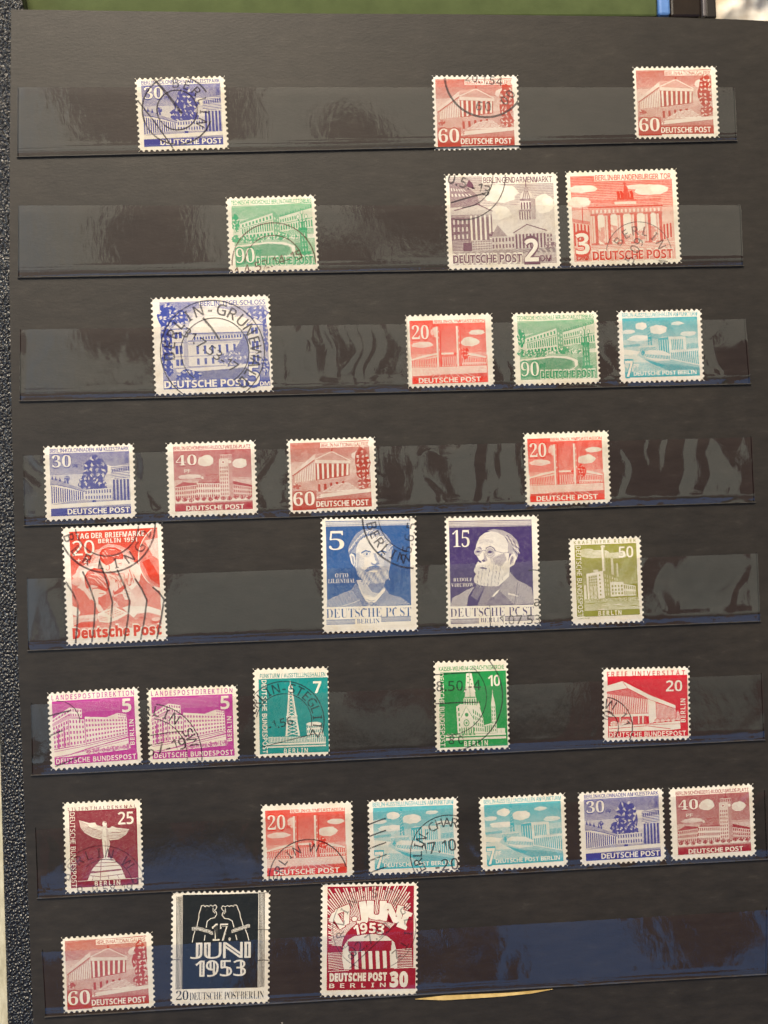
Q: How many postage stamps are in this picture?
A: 32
